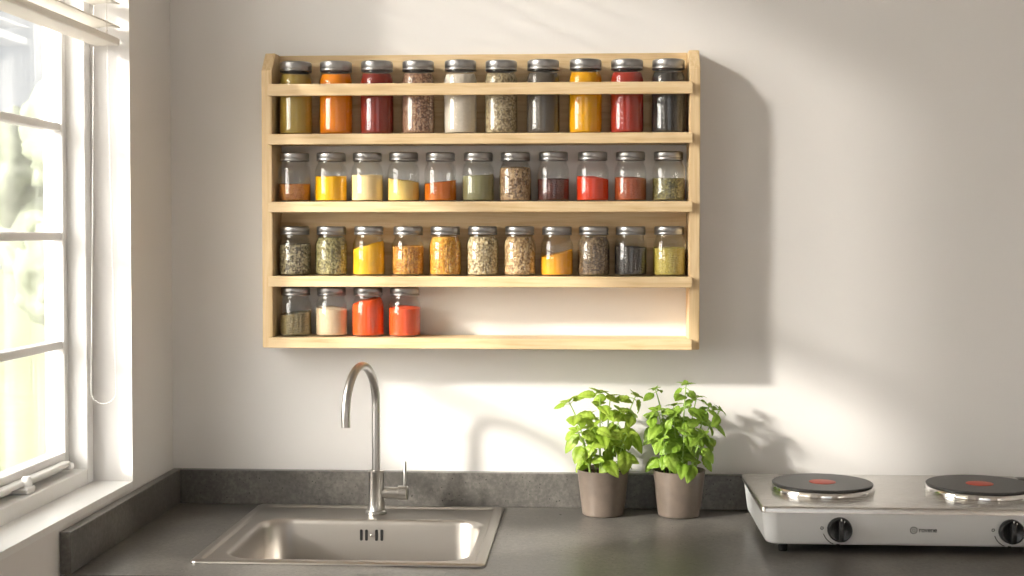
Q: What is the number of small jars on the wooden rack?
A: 26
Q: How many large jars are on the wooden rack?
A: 10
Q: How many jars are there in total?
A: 36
